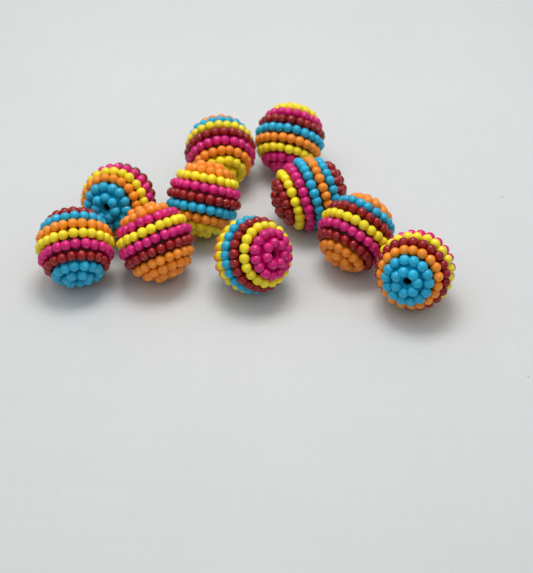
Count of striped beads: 10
